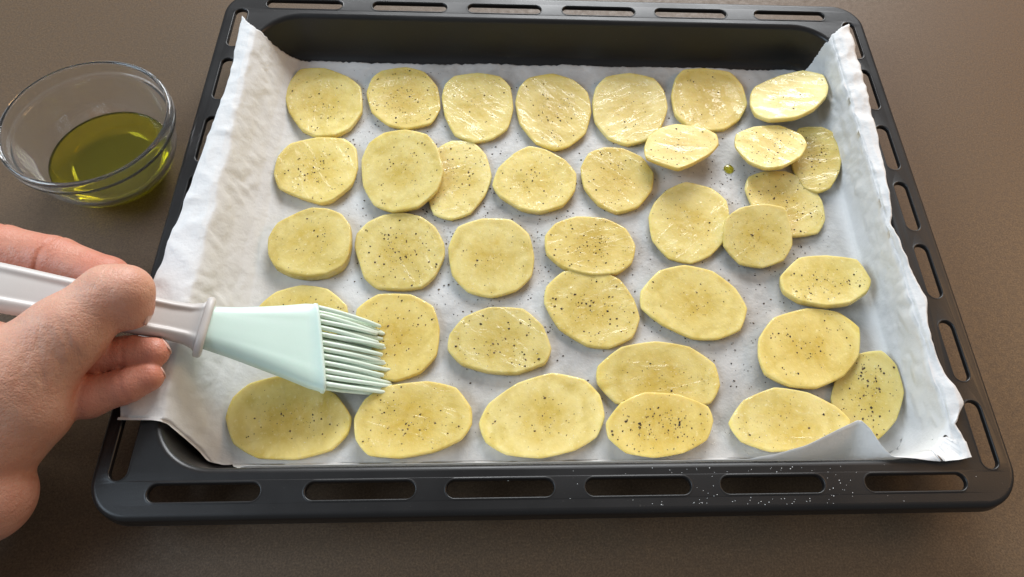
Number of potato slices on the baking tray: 36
